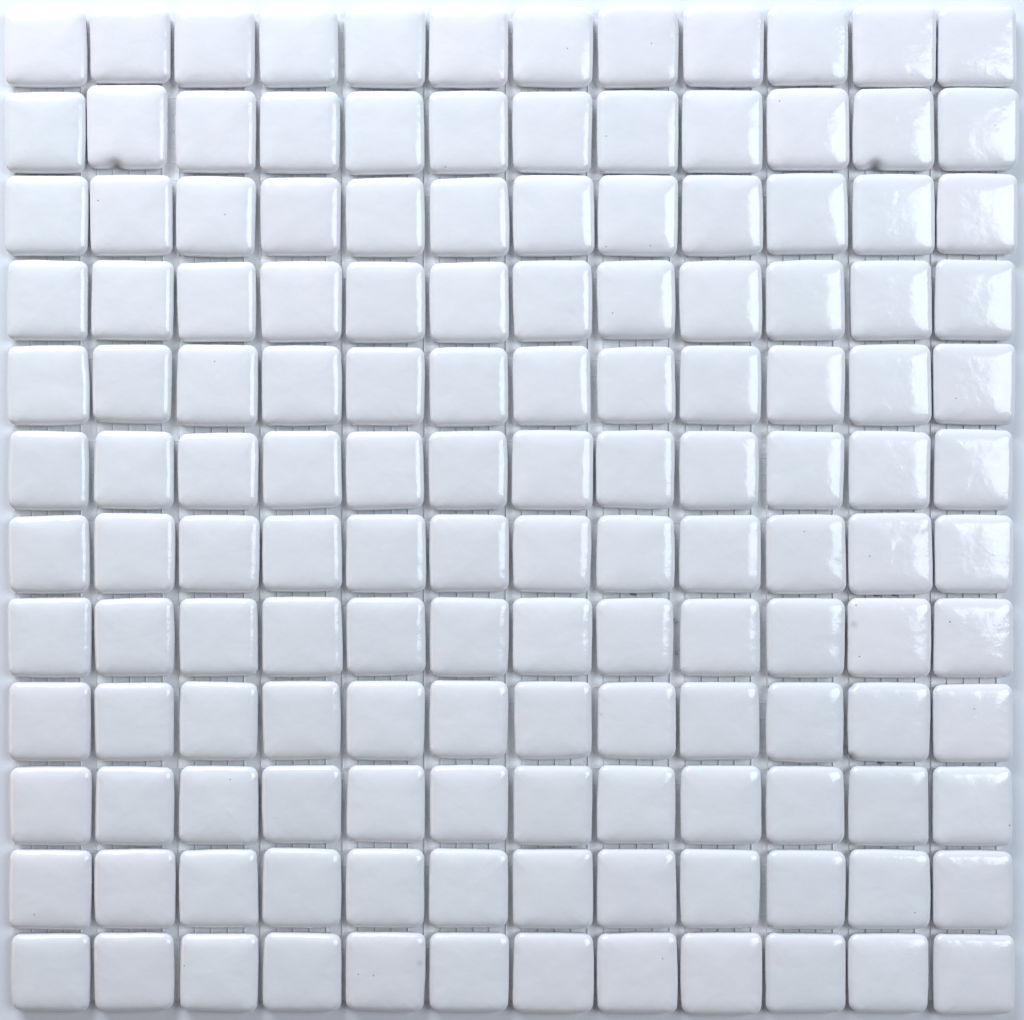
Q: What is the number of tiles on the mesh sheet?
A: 144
